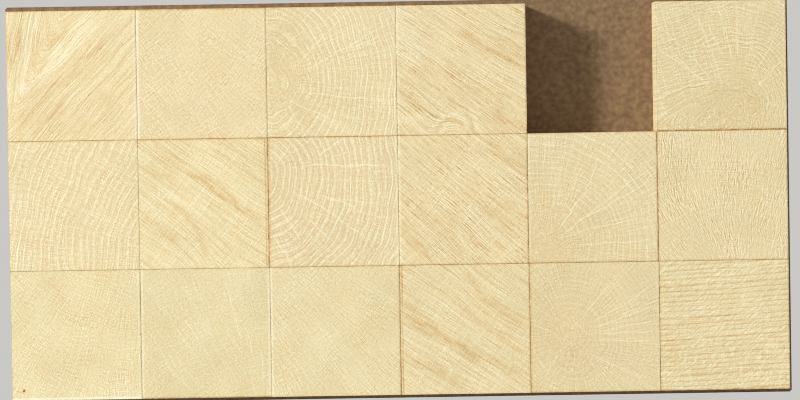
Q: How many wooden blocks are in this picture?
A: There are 17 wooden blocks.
